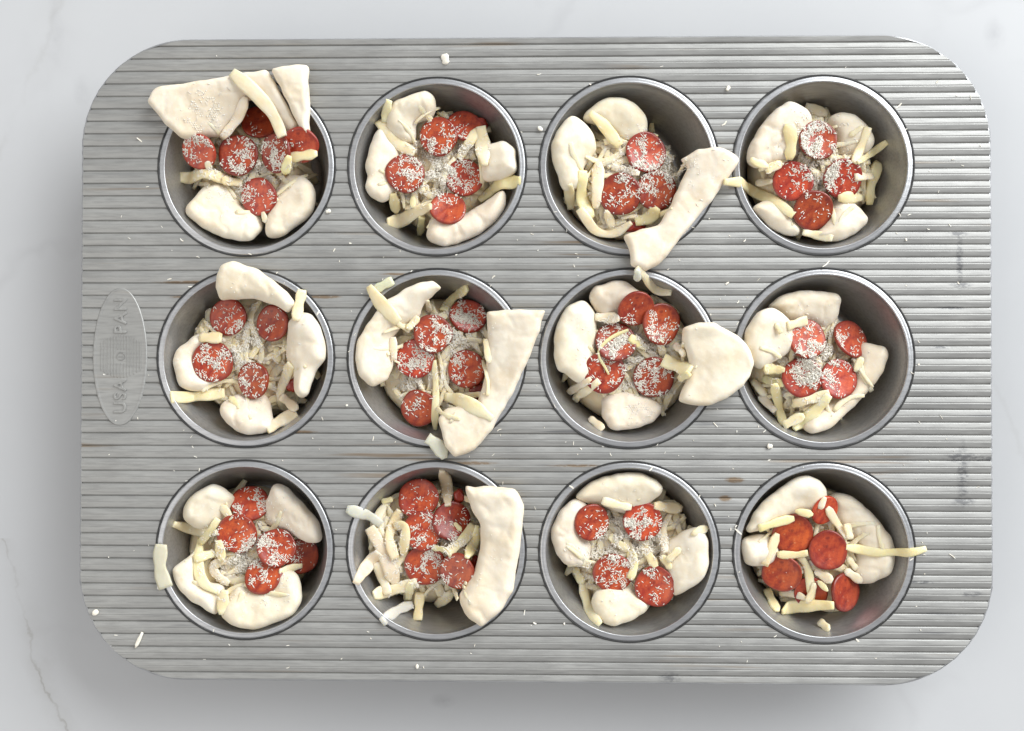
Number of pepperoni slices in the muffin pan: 56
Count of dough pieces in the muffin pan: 40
